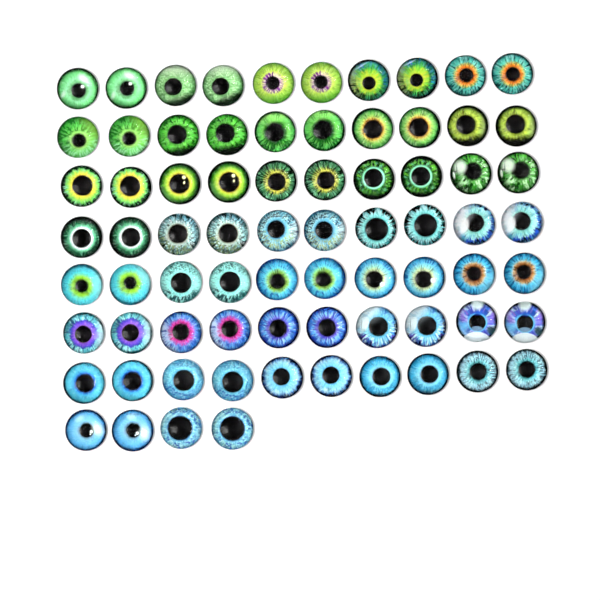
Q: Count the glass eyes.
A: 74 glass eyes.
